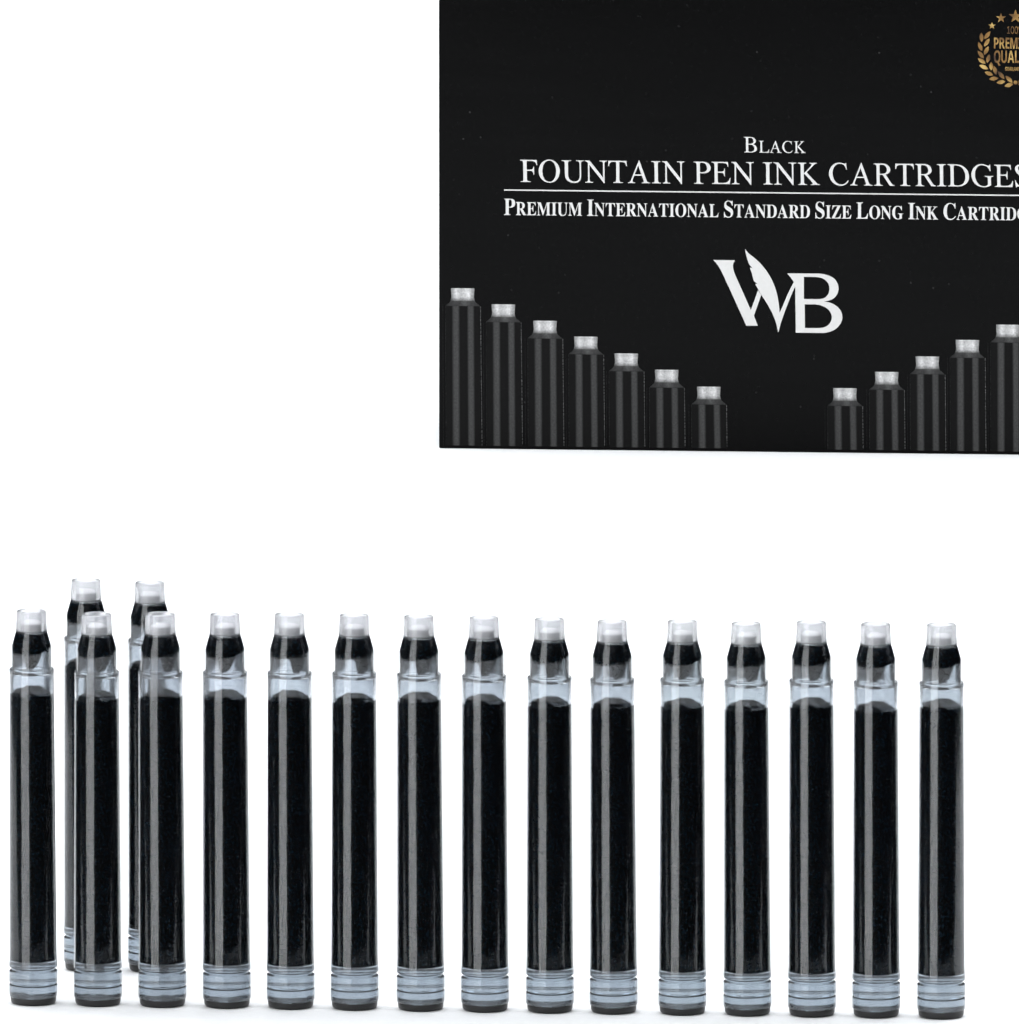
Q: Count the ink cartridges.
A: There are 17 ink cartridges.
